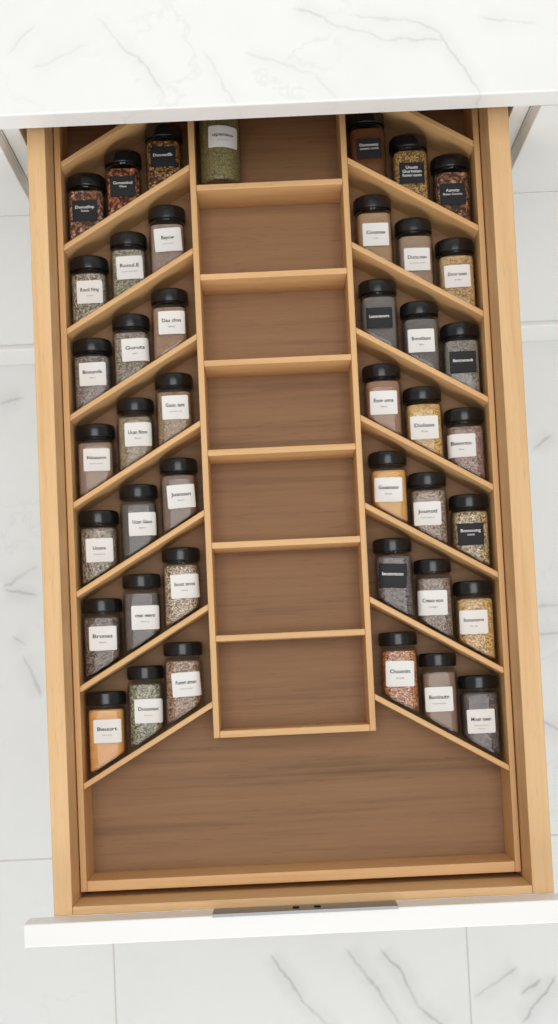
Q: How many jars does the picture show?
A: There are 43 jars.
